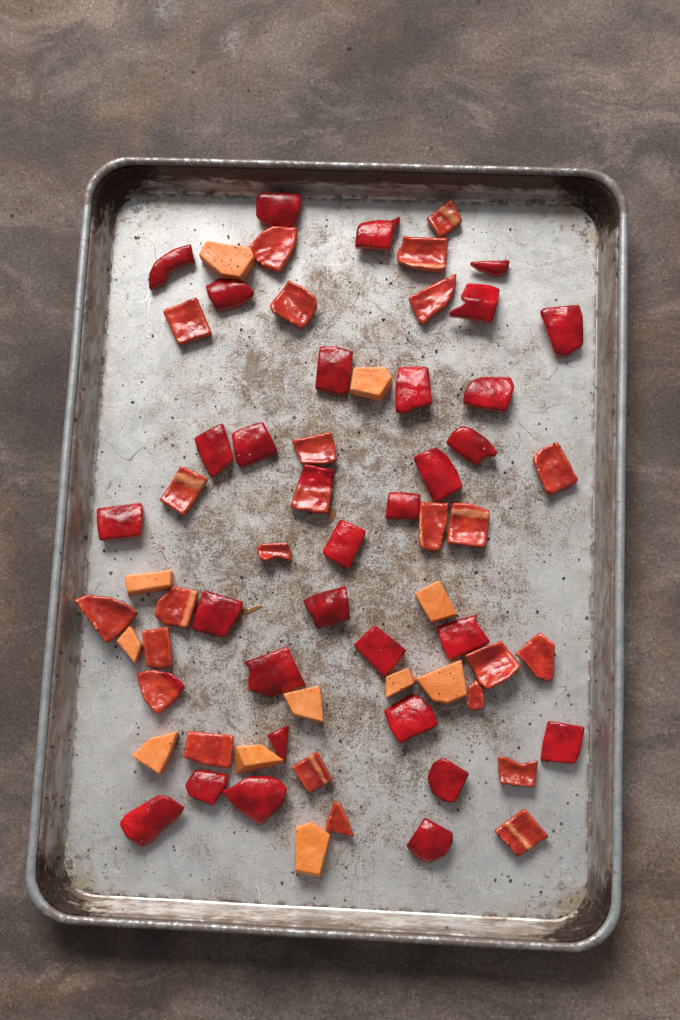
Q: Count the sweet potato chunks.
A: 11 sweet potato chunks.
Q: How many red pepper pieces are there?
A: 55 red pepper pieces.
